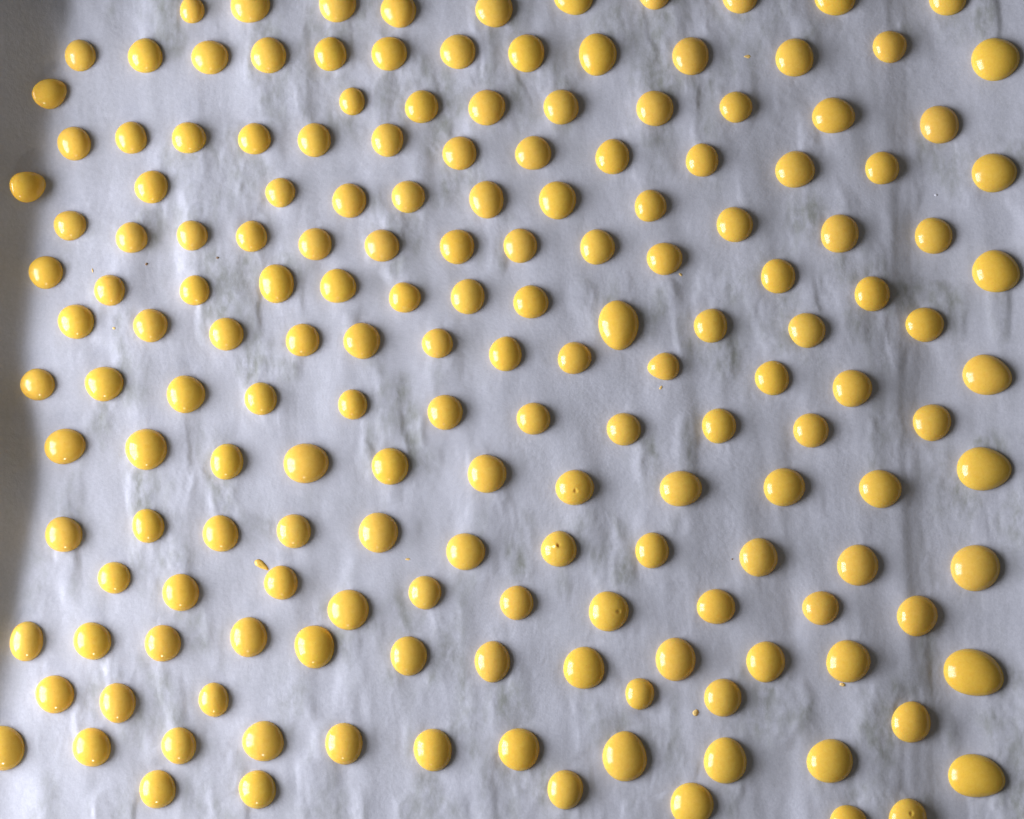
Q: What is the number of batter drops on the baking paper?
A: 171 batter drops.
